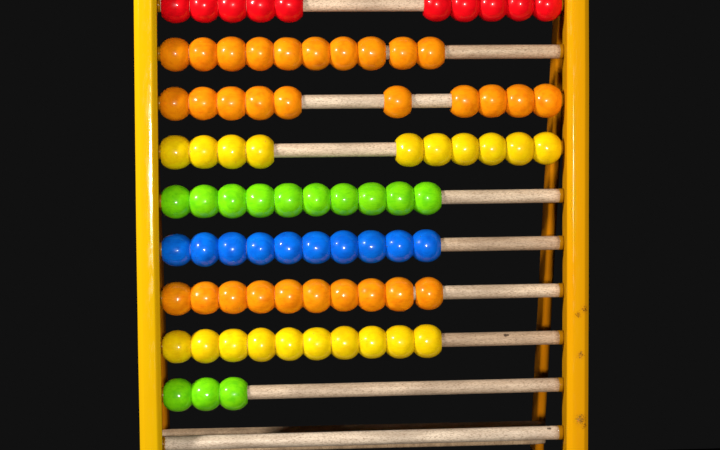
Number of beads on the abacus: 83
